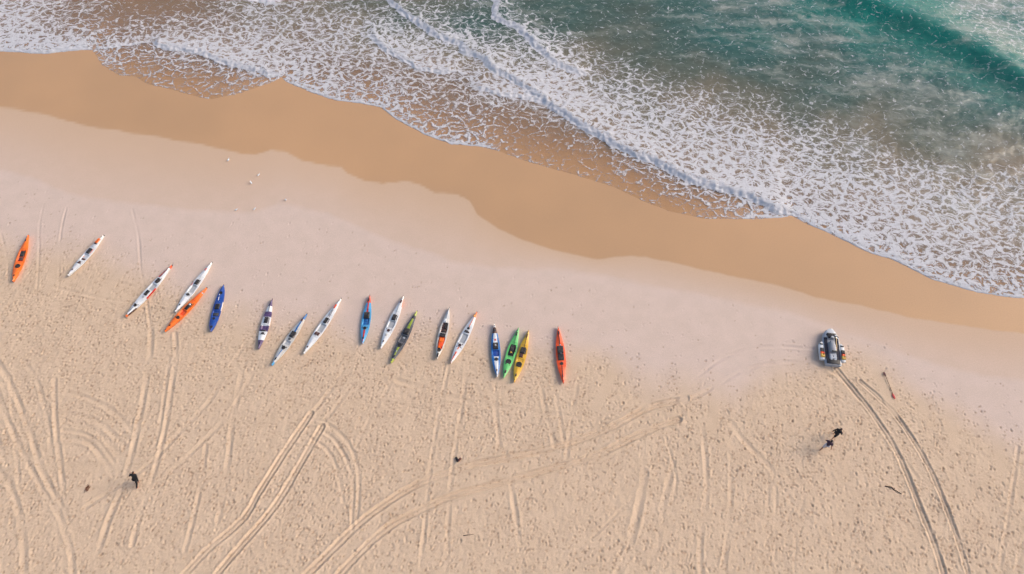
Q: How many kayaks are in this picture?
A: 18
